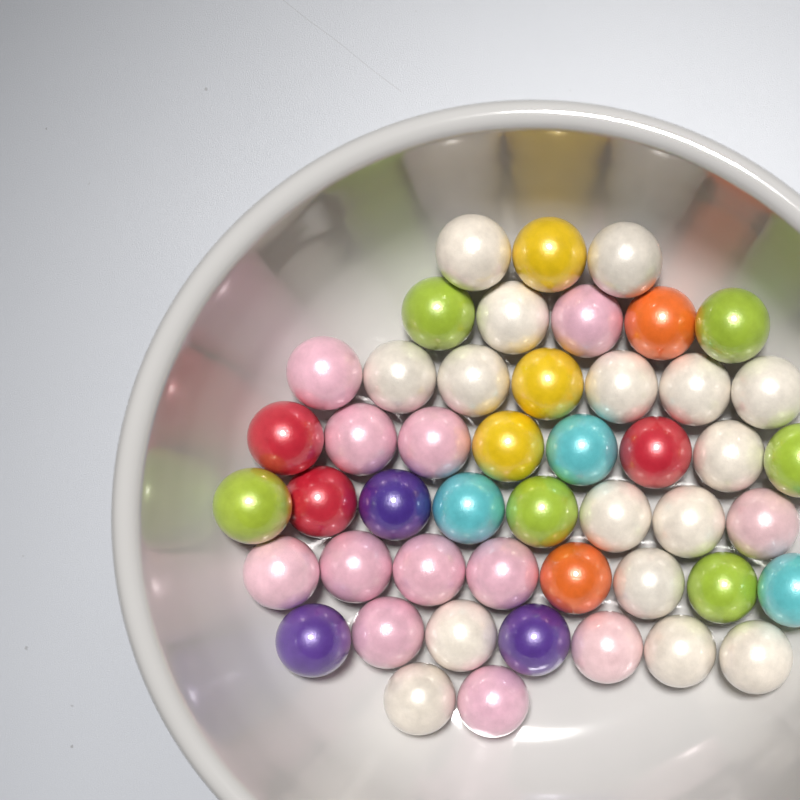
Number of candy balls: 48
